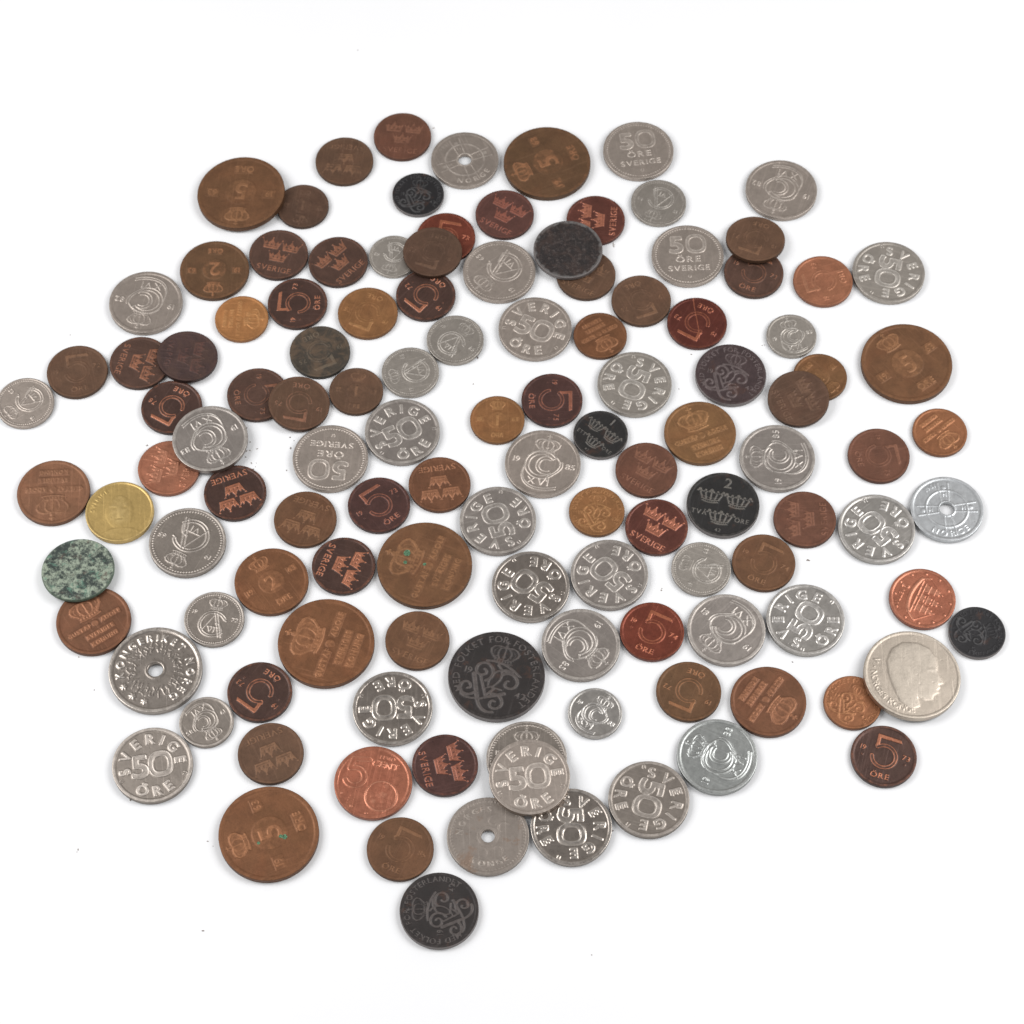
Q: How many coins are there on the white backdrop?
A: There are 121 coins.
